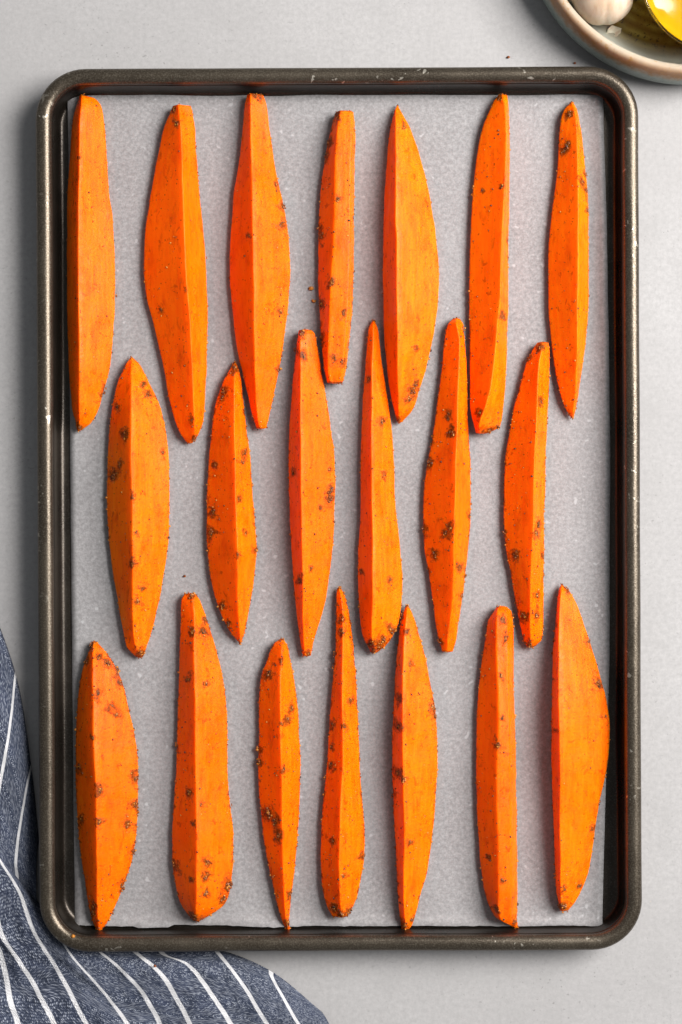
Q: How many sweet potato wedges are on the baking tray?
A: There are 20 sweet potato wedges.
